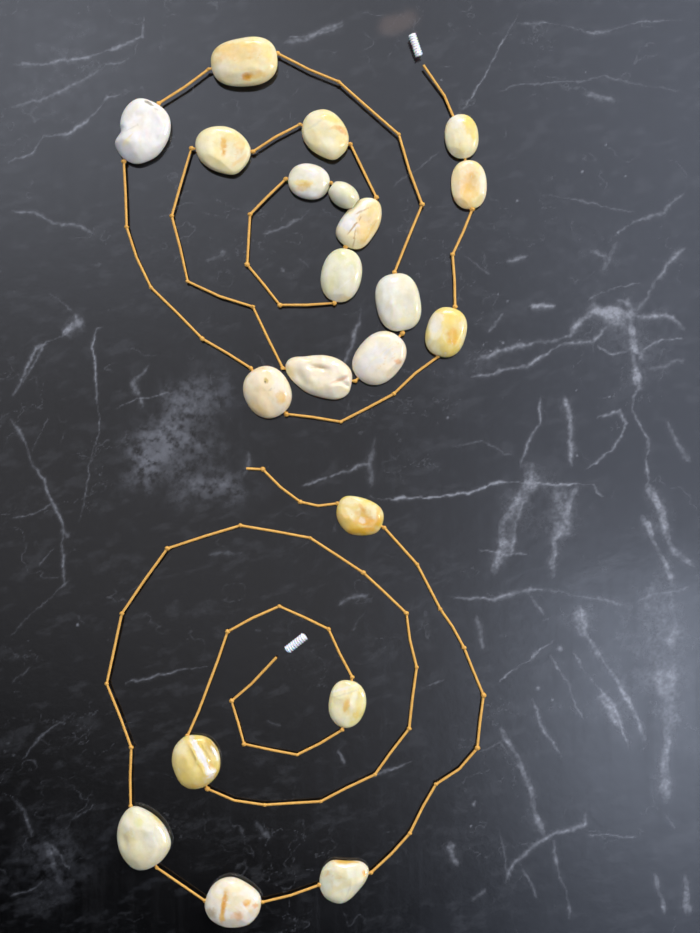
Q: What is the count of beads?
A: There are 21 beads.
